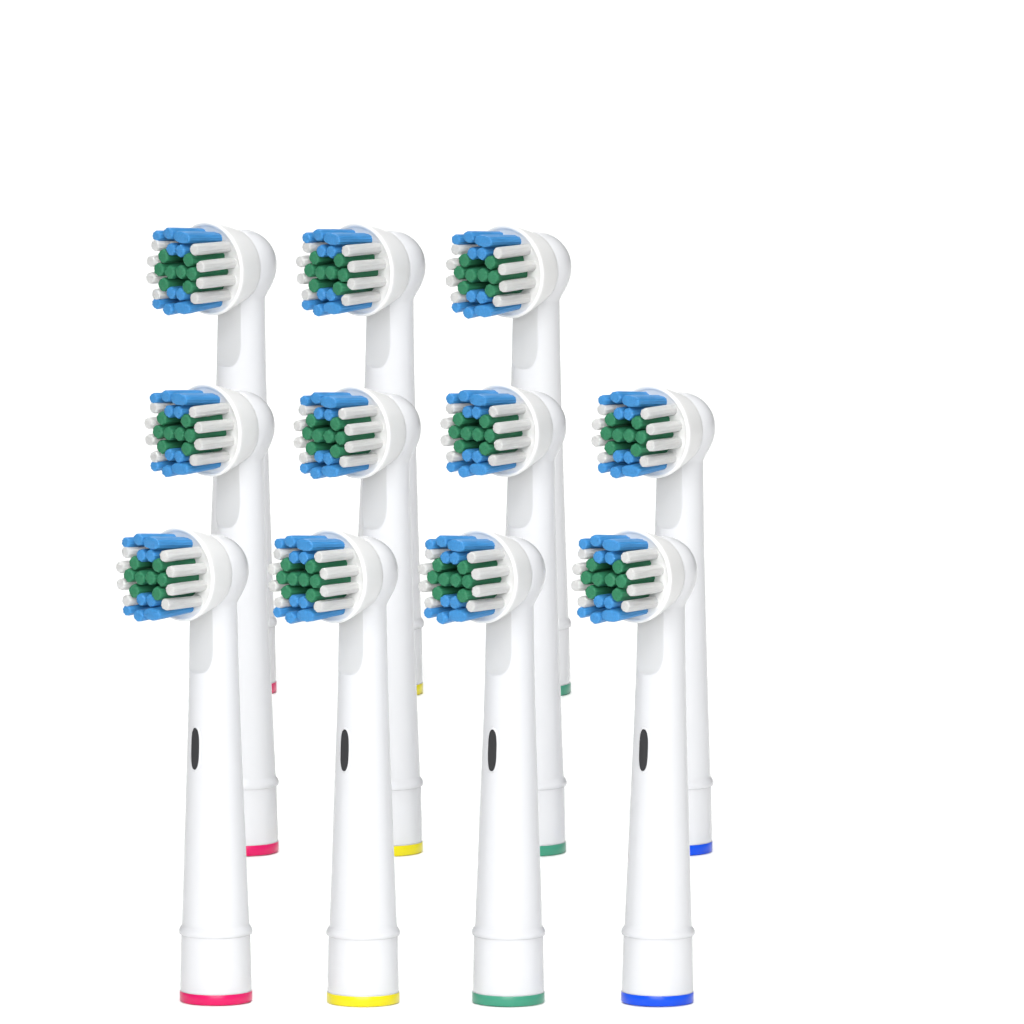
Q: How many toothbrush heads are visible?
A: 11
